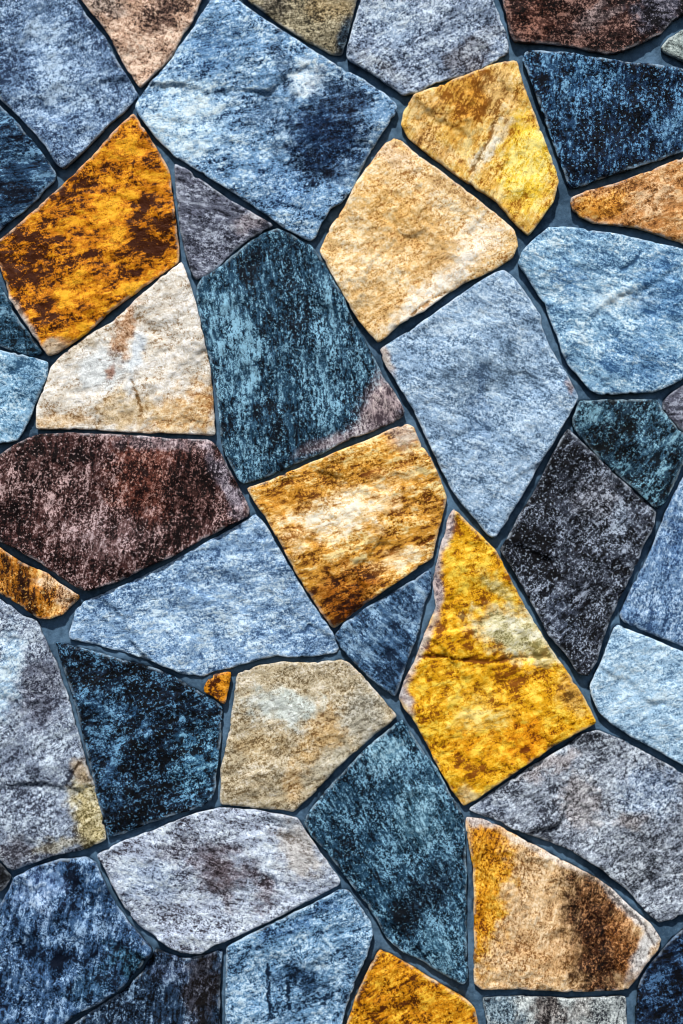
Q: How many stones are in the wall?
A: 46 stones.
